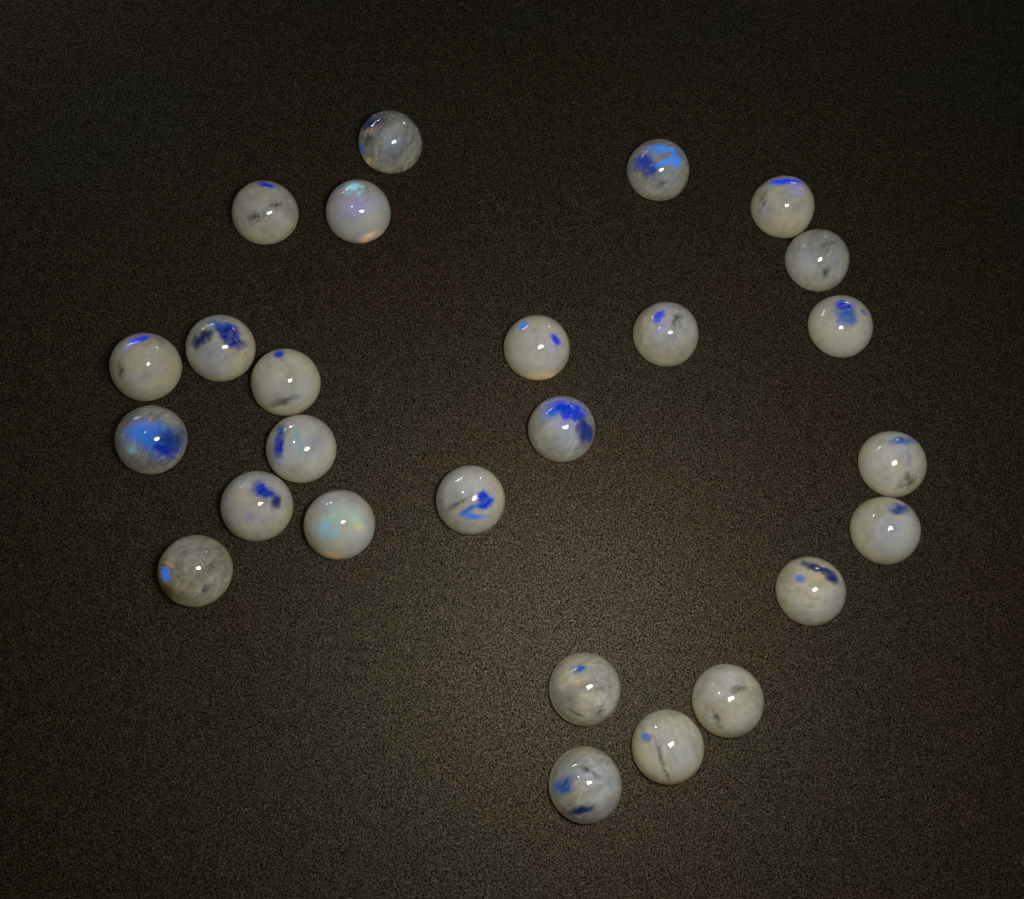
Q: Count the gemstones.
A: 26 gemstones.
